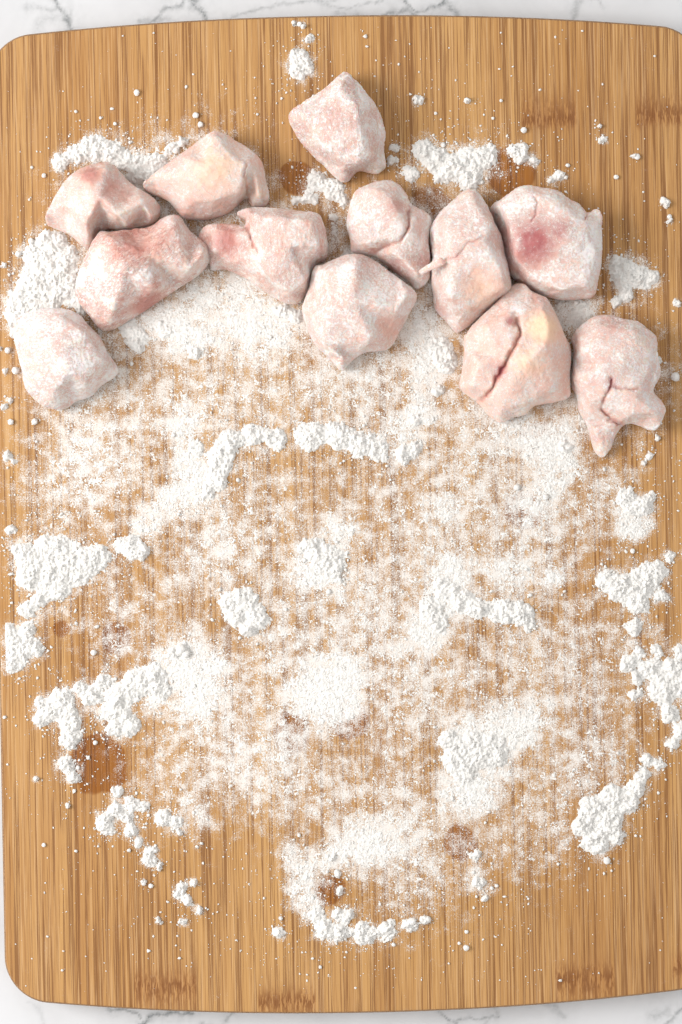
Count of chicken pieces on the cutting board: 12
